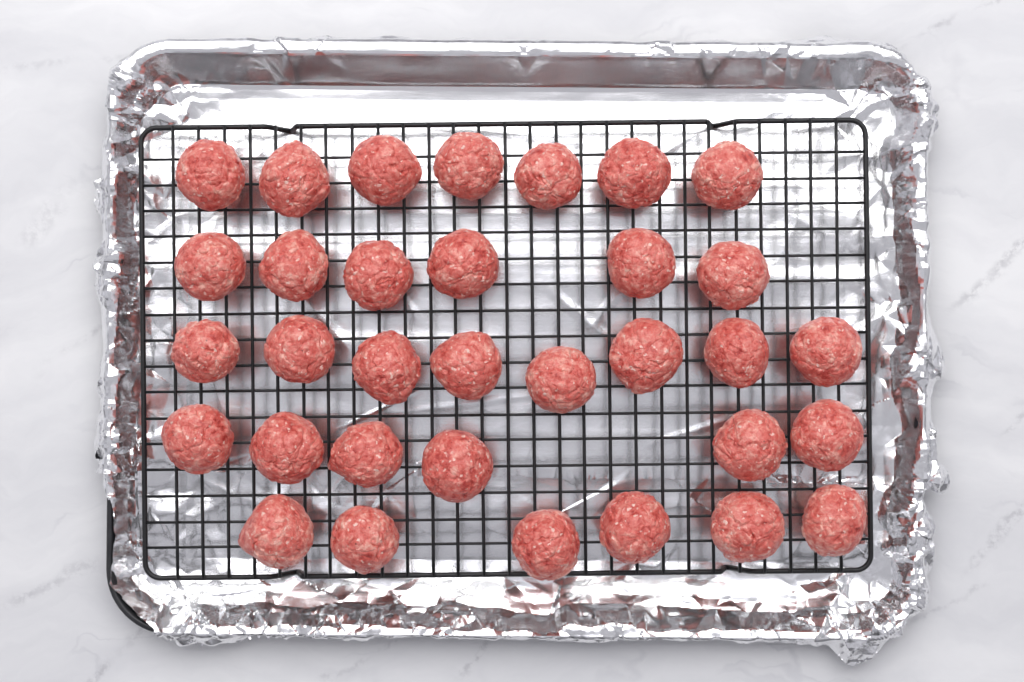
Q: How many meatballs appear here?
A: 33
